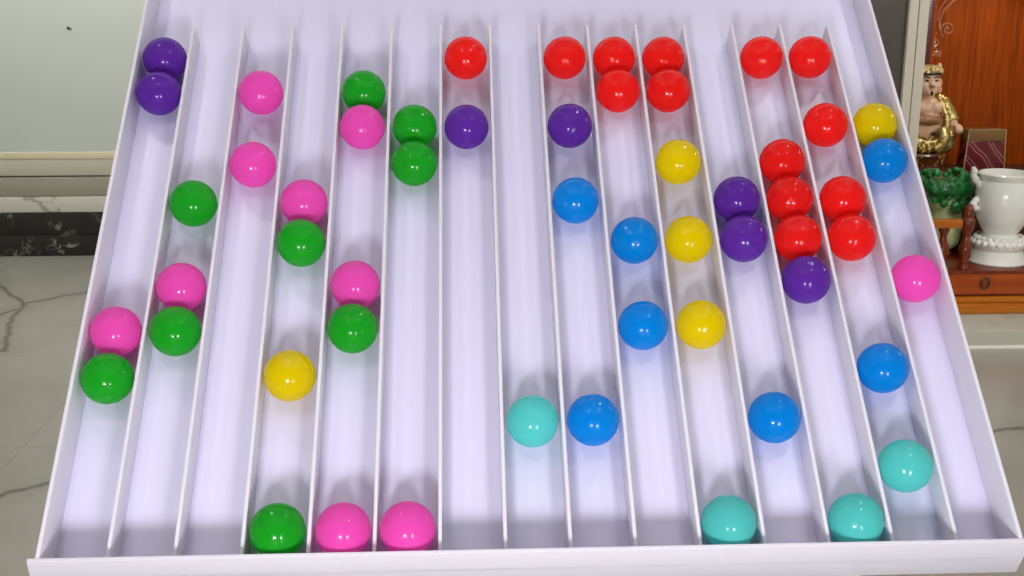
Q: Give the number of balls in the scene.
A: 56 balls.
